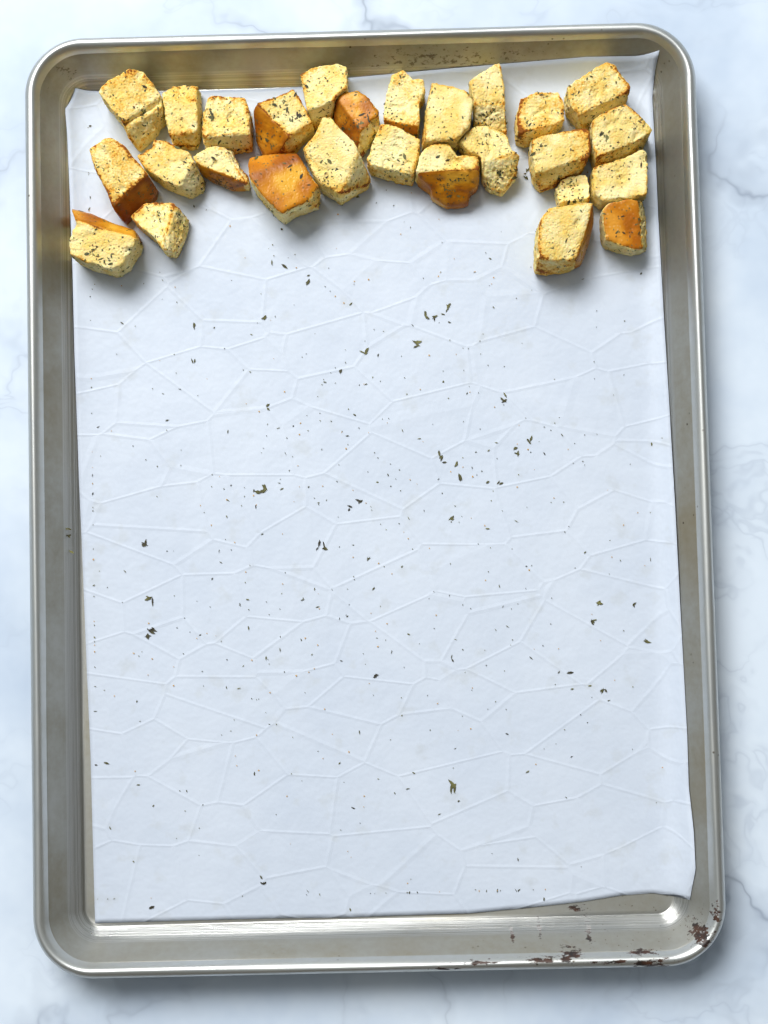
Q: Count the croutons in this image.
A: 27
